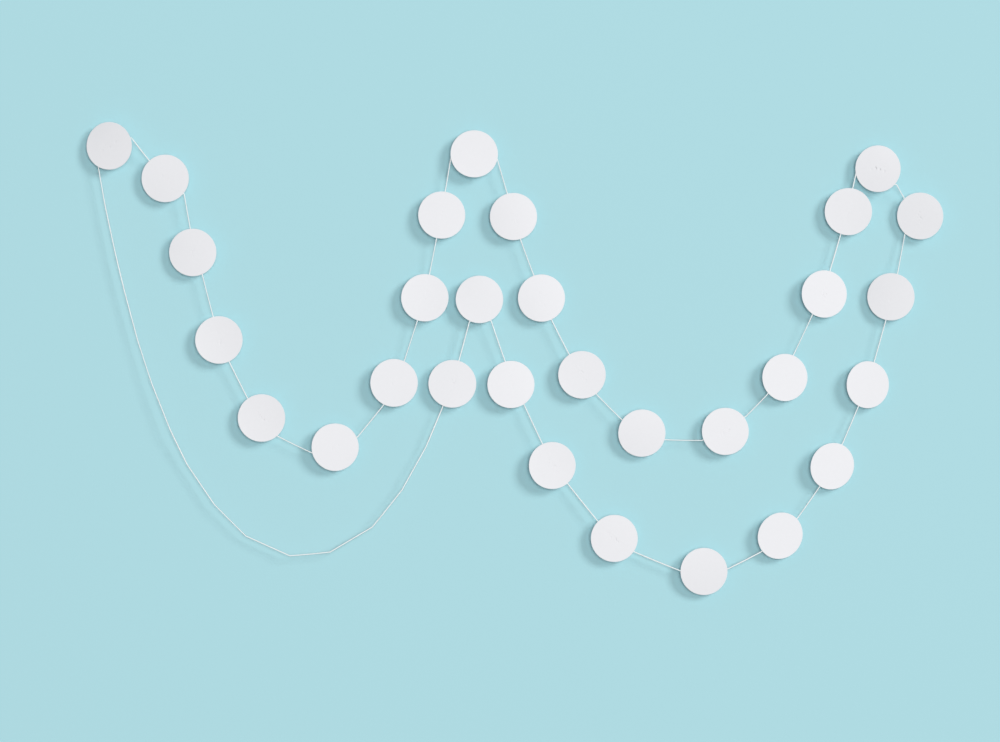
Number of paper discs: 30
